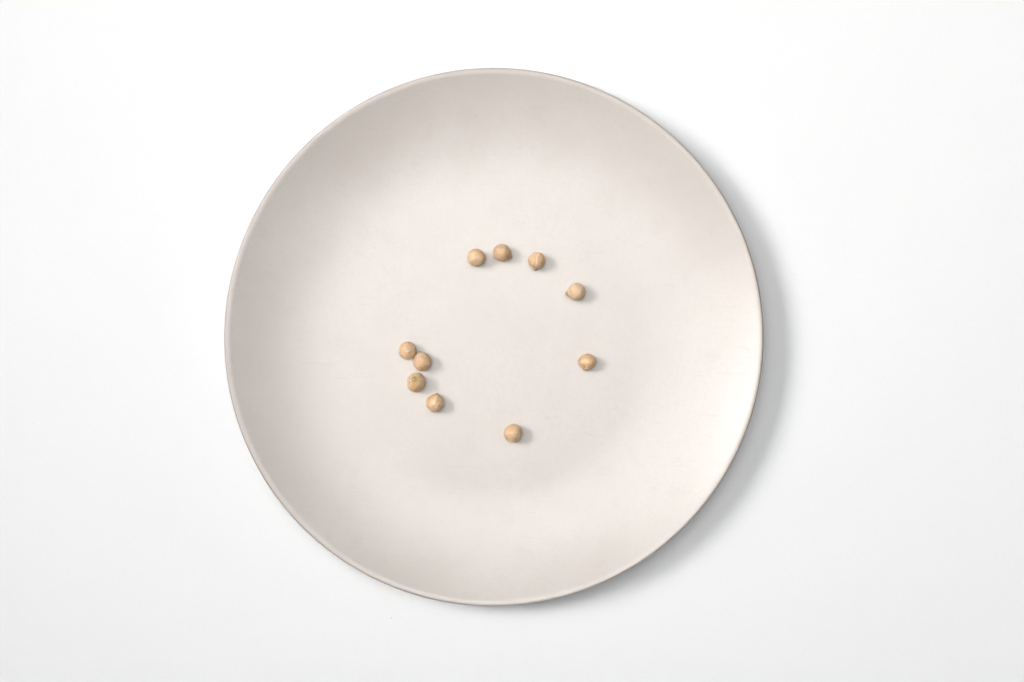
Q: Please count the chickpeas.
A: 10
